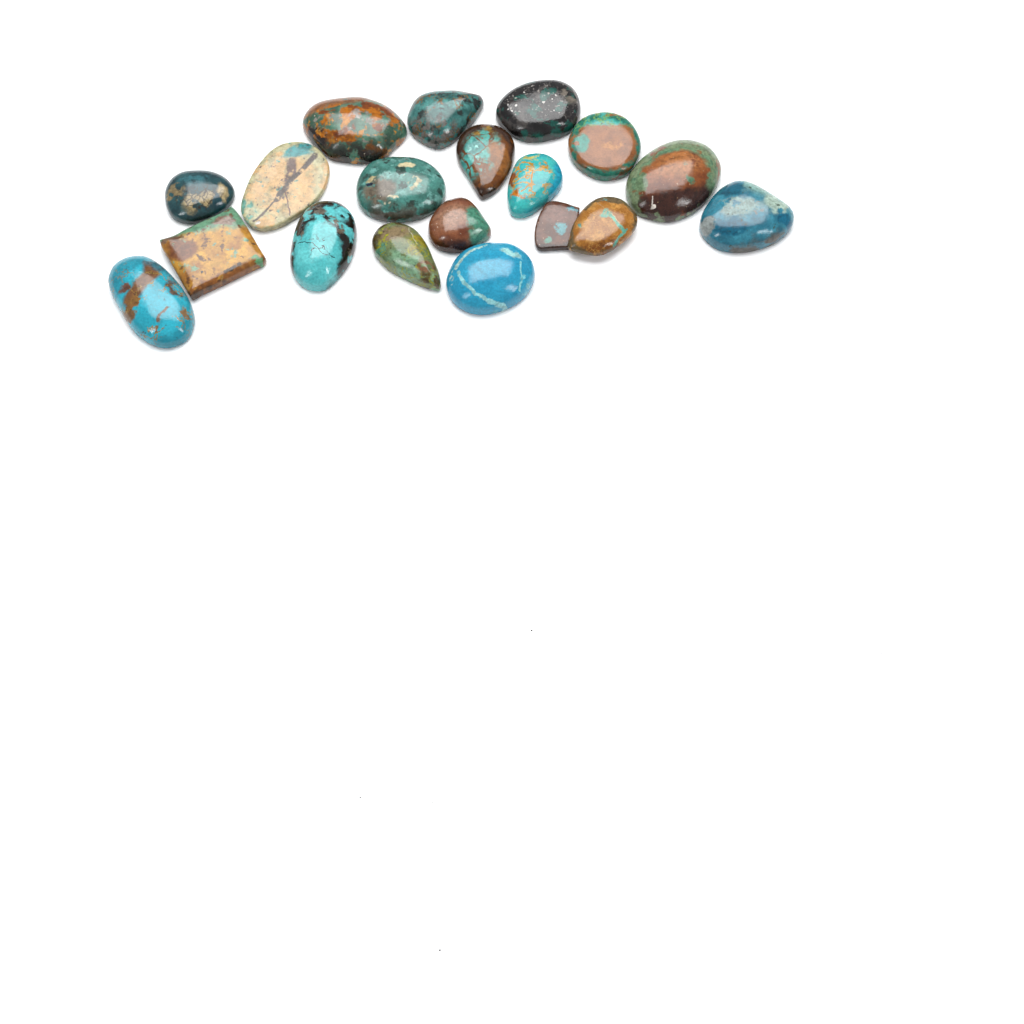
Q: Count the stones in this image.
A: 19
